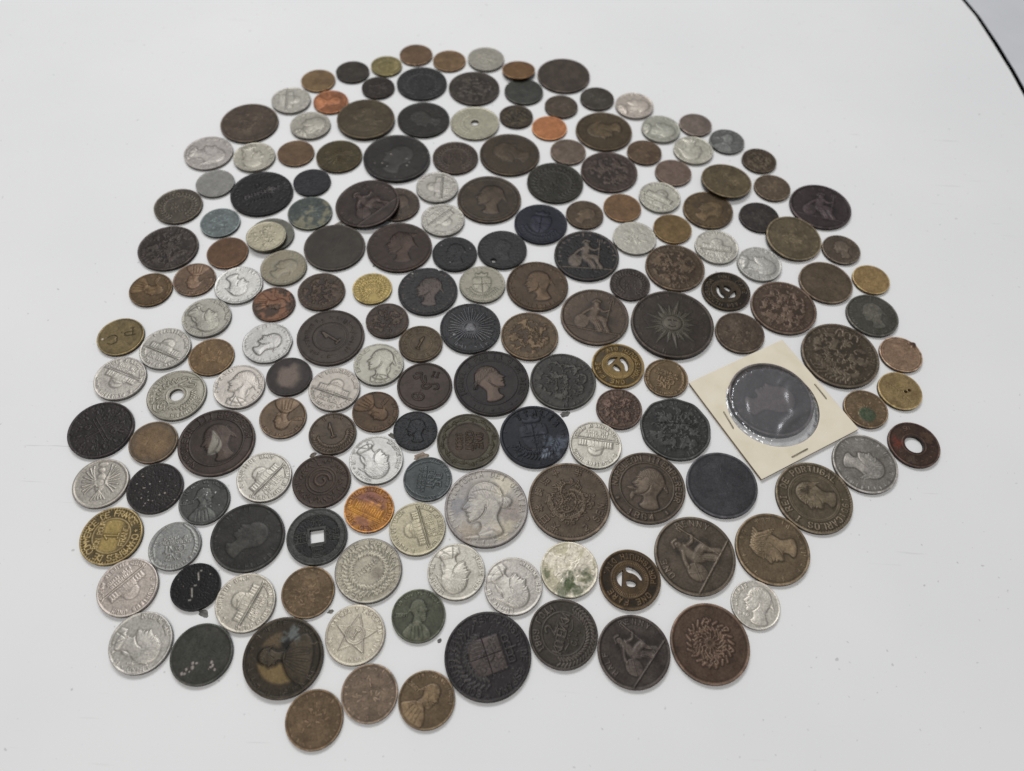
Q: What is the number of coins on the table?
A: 179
